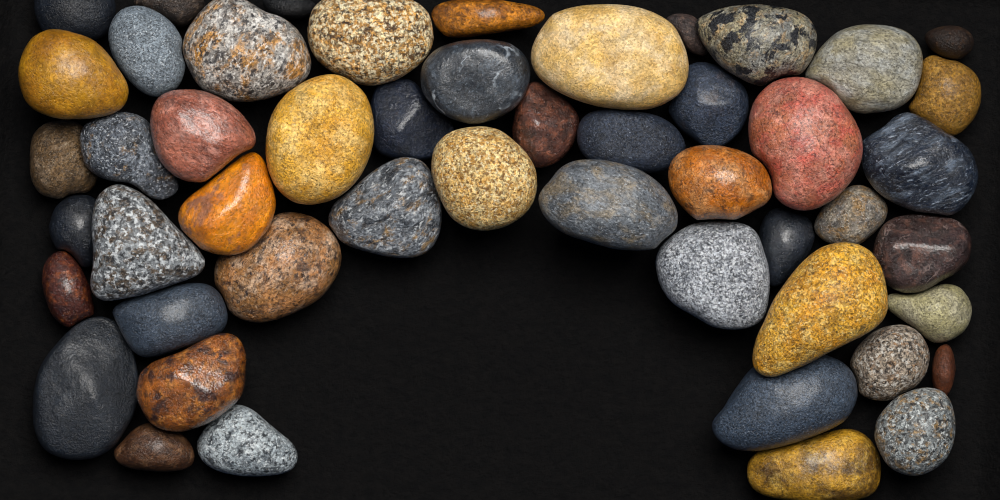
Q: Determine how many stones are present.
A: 50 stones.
